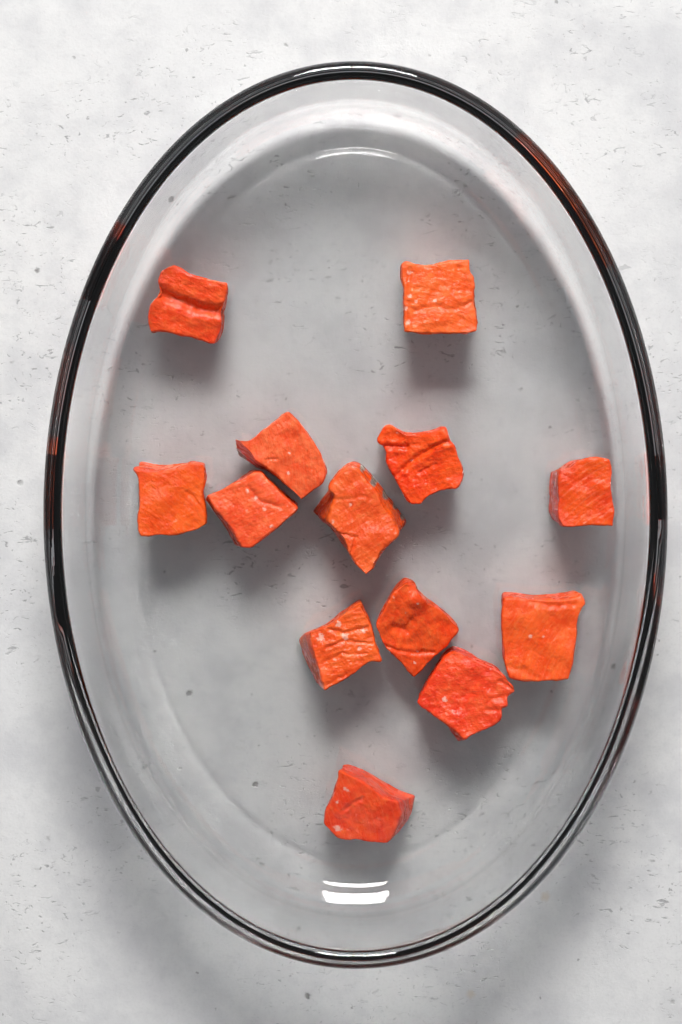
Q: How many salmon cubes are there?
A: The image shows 13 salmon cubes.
